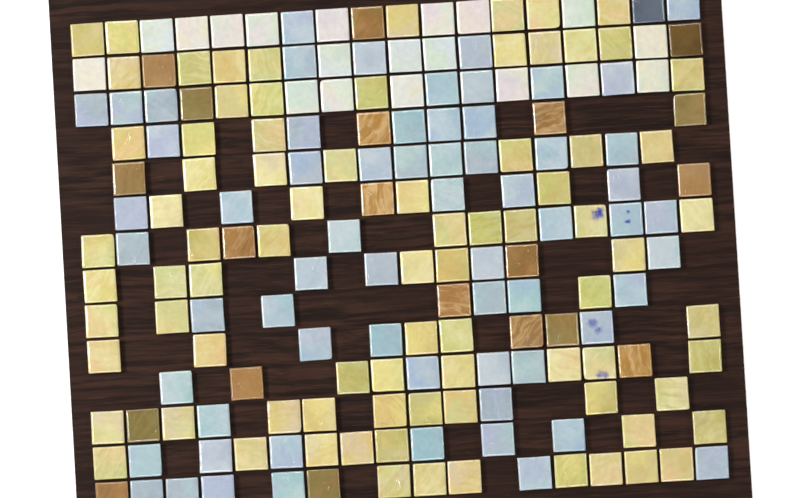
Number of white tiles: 19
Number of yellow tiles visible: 82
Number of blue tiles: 65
